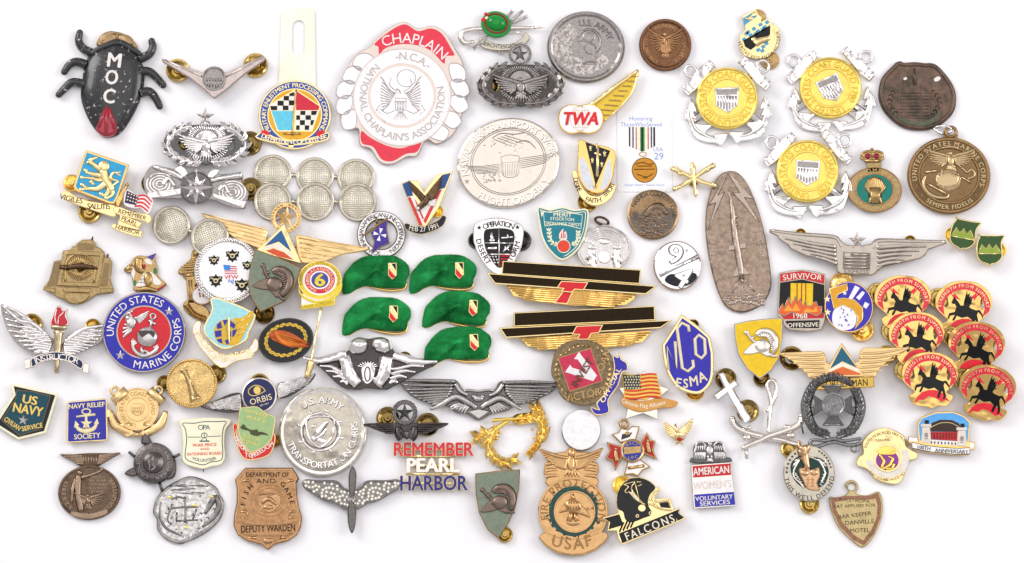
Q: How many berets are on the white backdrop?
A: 5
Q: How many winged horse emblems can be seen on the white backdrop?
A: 6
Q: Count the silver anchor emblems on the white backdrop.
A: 3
